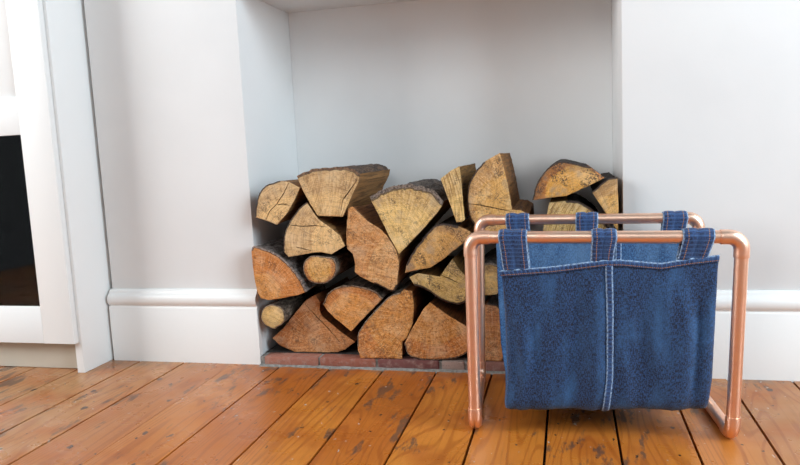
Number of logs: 21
